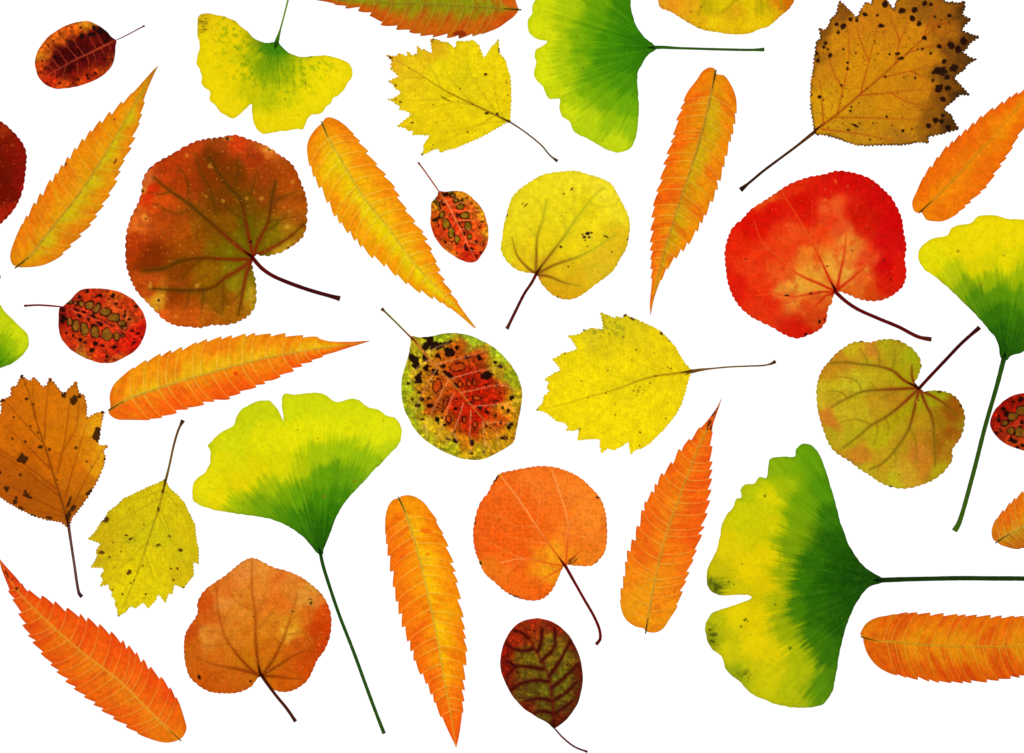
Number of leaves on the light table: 36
